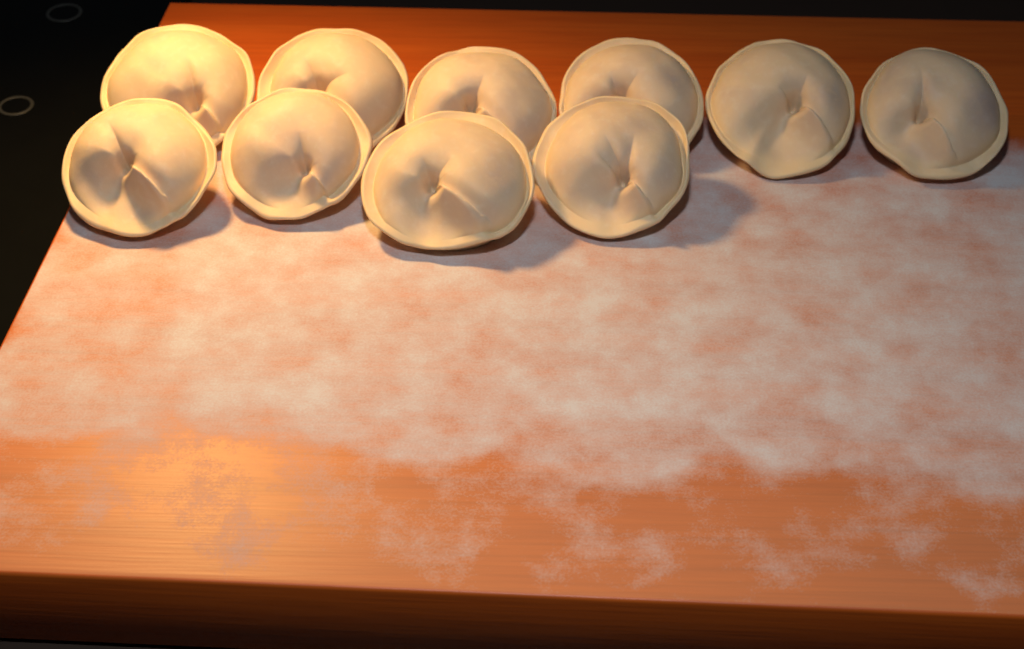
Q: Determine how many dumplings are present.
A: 10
